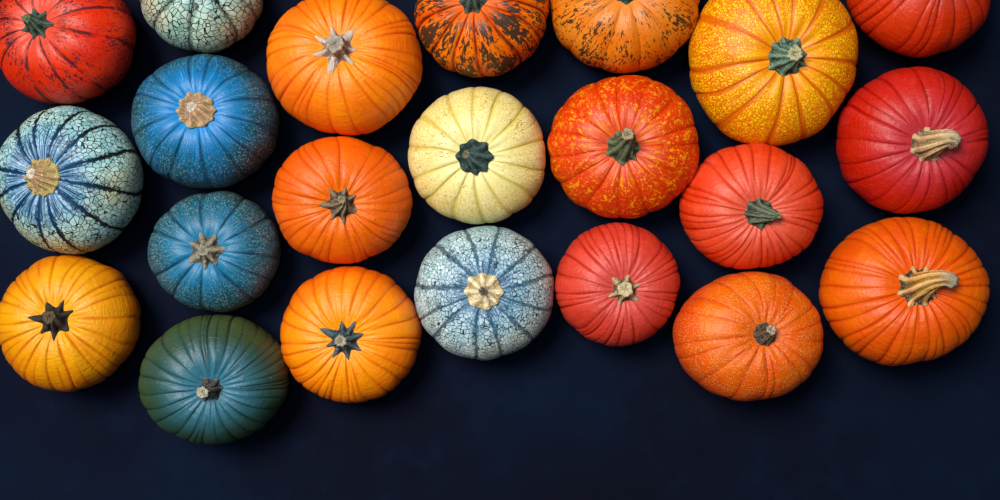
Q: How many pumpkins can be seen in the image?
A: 22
